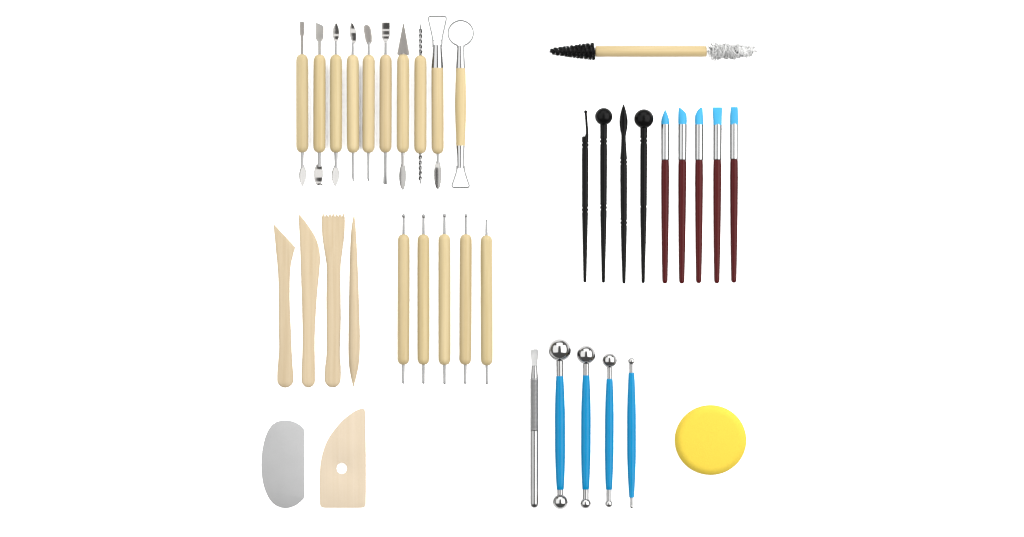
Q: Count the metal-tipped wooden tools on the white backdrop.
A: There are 15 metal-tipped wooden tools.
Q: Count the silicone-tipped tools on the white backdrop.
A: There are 5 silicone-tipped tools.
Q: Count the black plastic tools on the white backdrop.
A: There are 4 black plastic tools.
